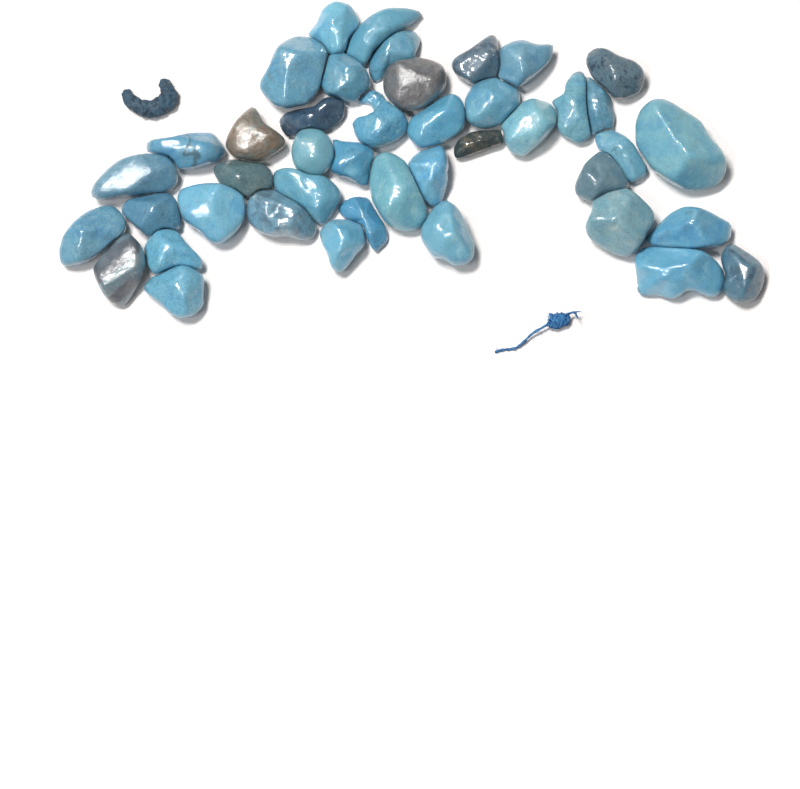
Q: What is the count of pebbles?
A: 44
